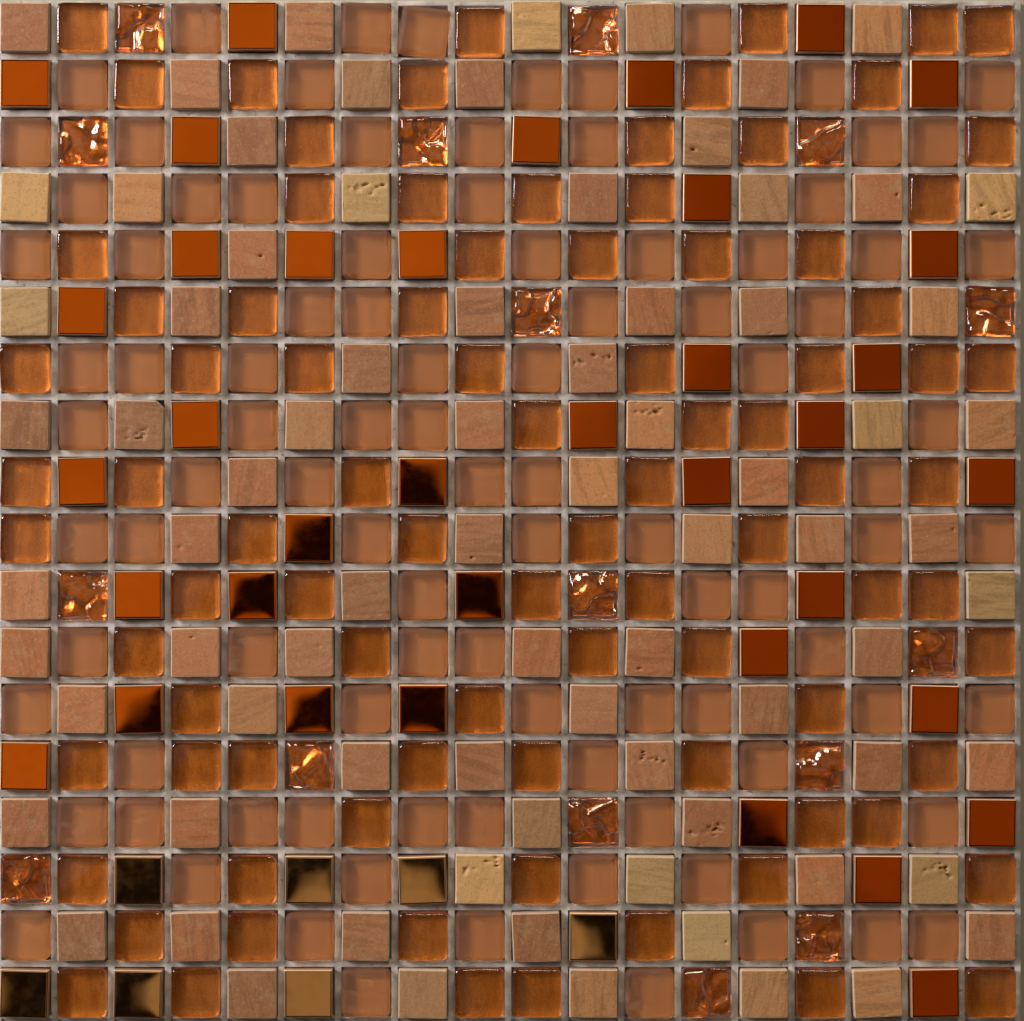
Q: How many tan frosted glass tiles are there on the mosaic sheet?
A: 96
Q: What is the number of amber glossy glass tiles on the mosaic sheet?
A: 89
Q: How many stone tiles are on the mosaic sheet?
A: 79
